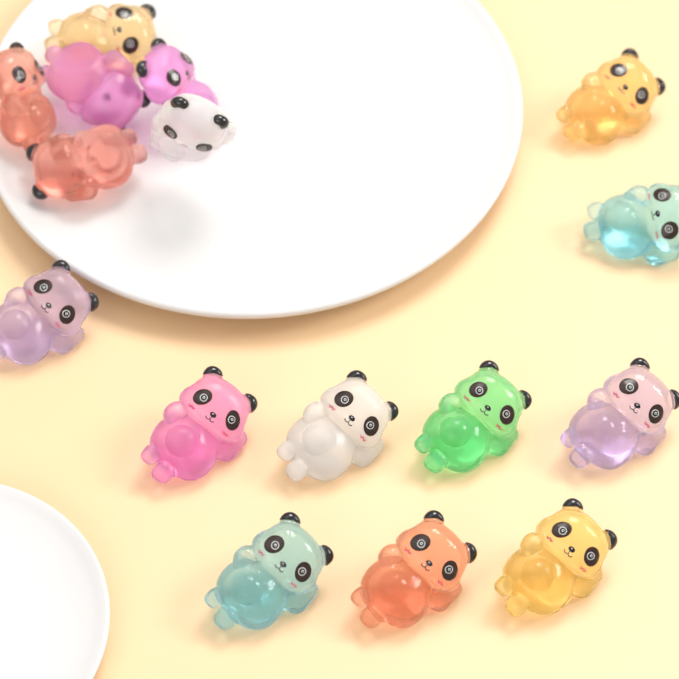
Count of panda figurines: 16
